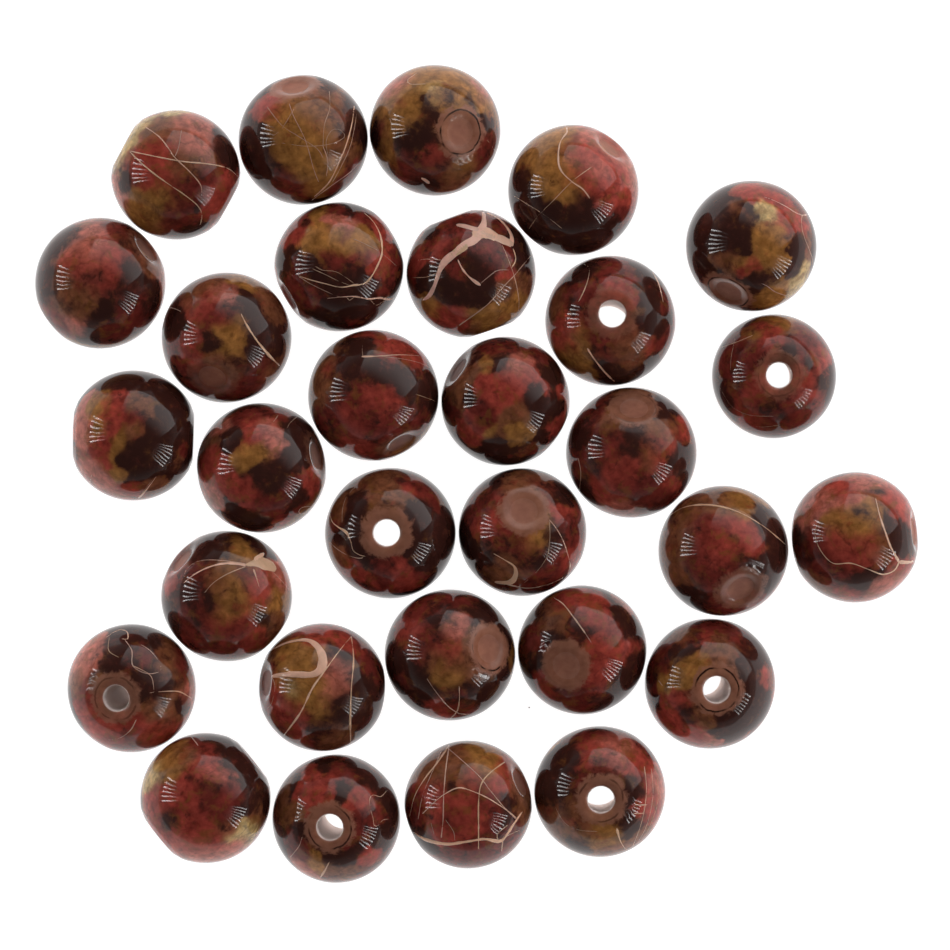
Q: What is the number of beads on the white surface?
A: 30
